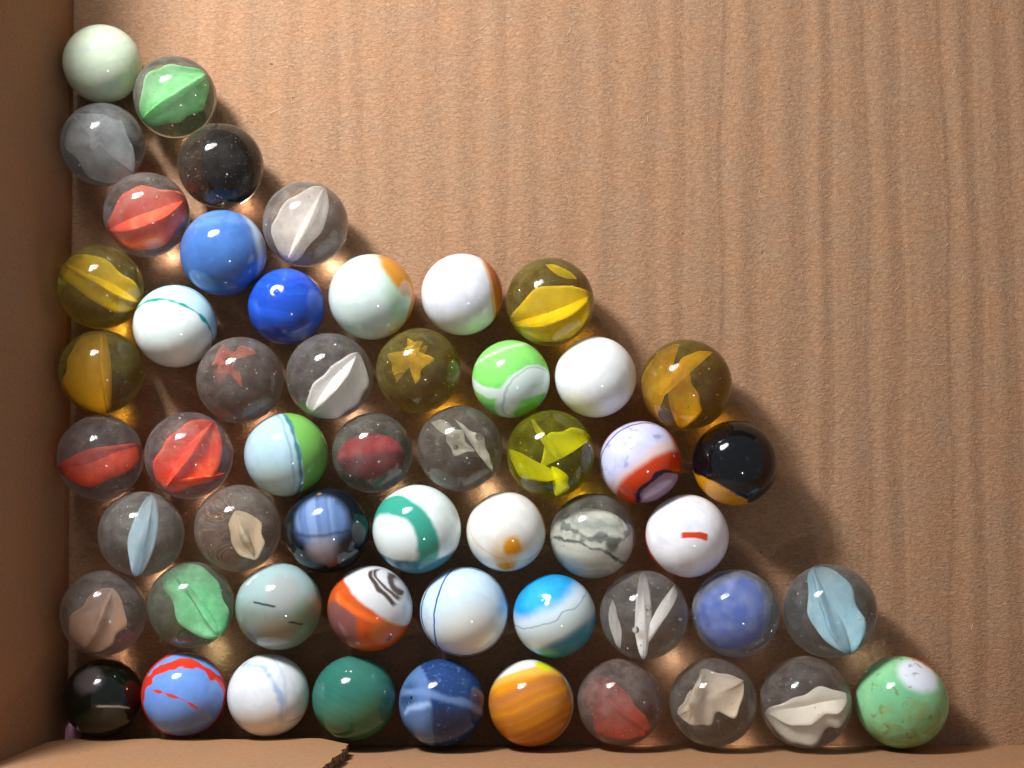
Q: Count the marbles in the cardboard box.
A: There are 54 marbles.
